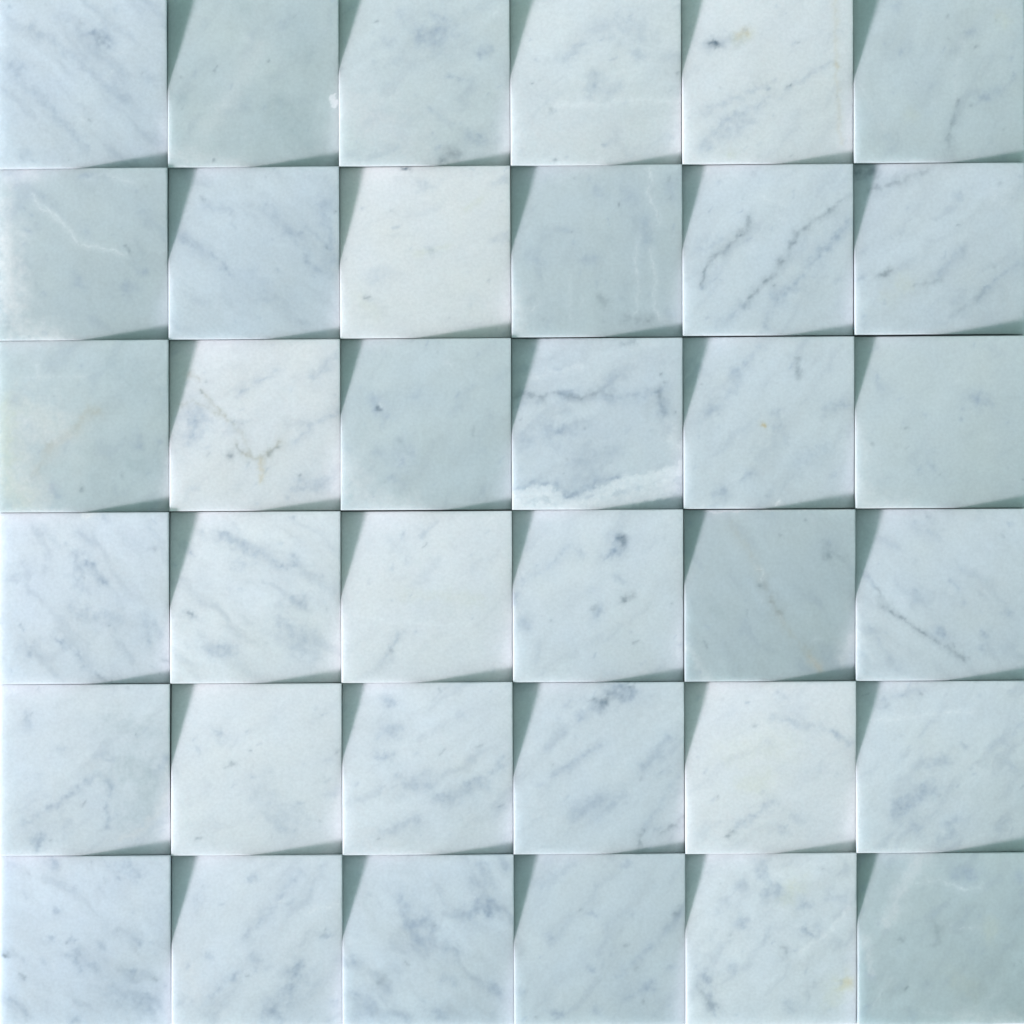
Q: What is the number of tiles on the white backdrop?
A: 36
